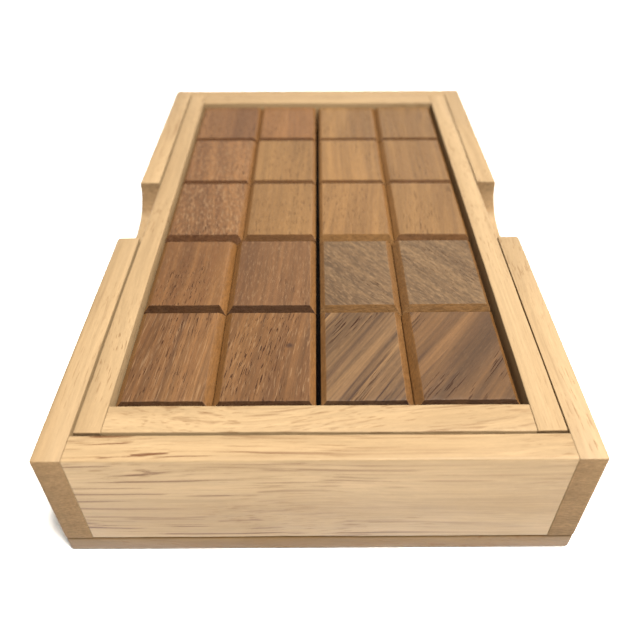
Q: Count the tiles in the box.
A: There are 20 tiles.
